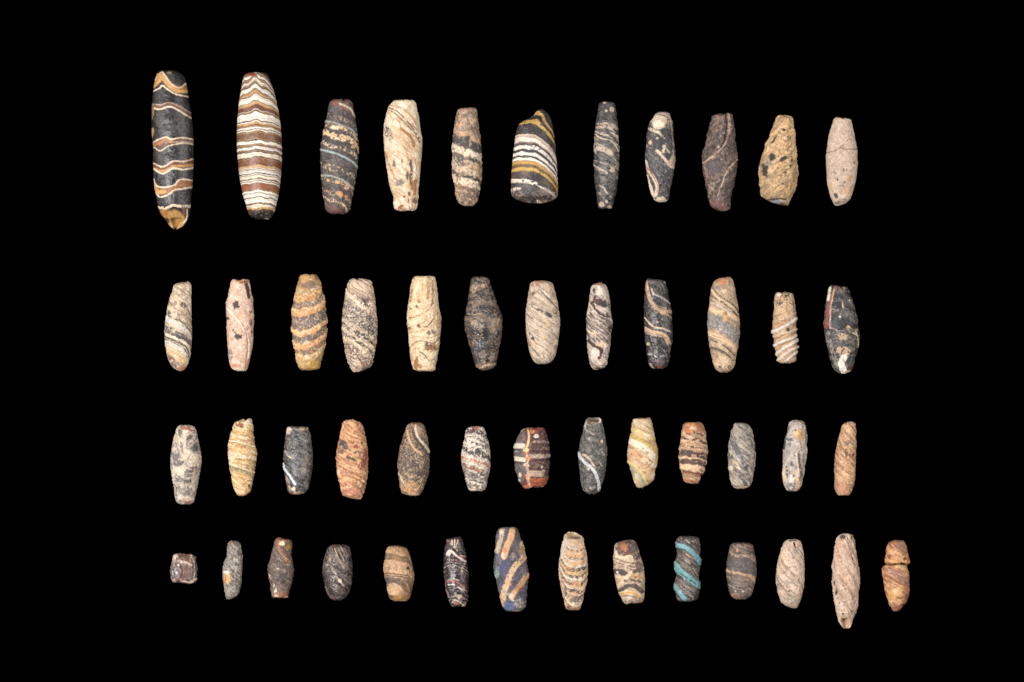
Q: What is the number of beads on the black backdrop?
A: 50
